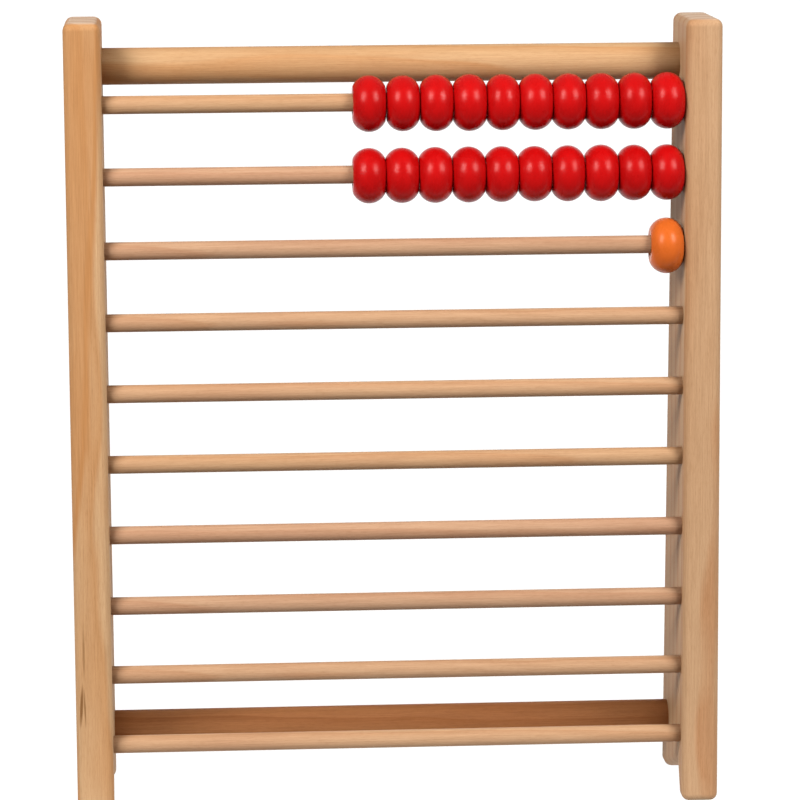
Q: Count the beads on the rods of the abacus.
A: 21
